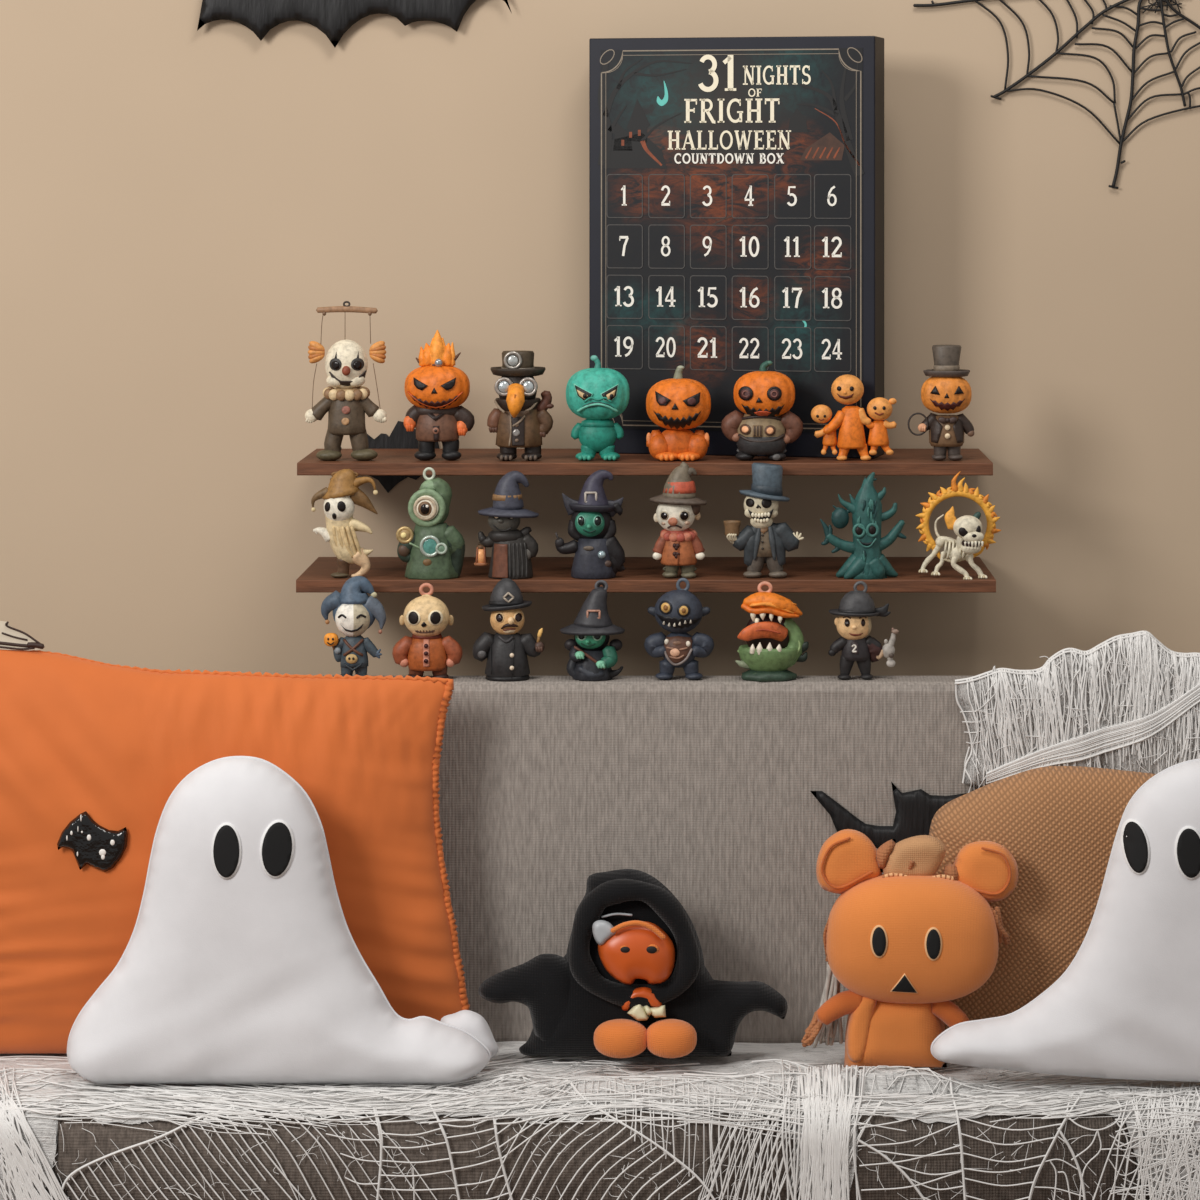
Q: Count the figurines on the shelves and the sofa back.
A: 23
